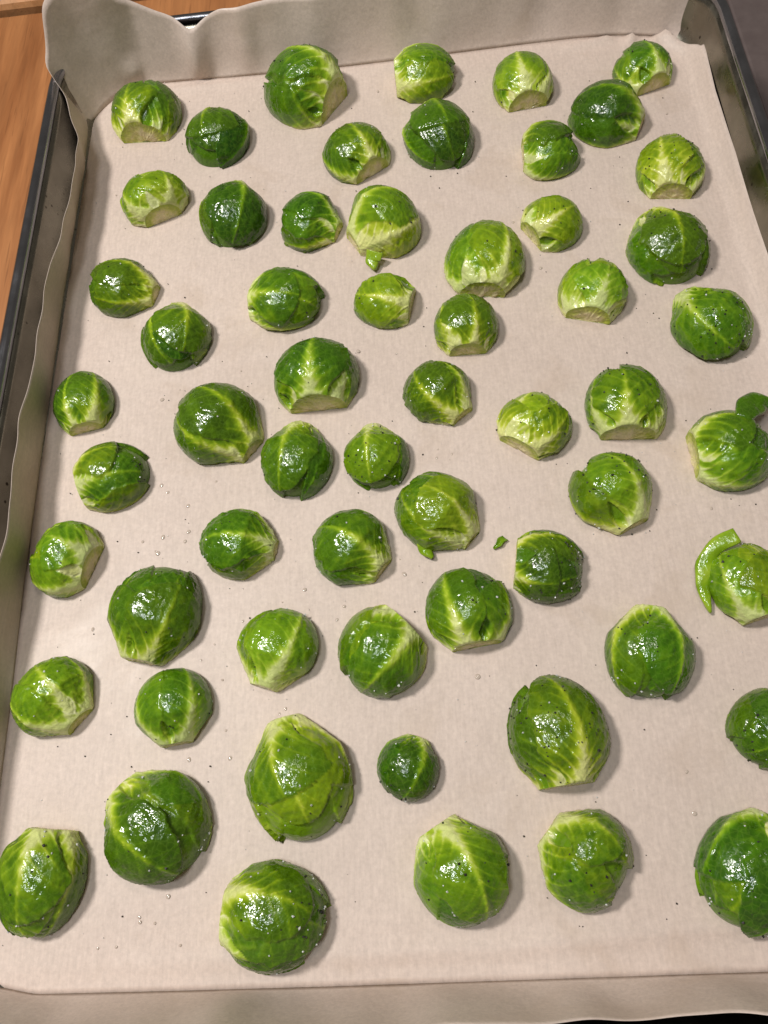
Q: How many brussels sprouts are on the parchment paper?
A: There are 59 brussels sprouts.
